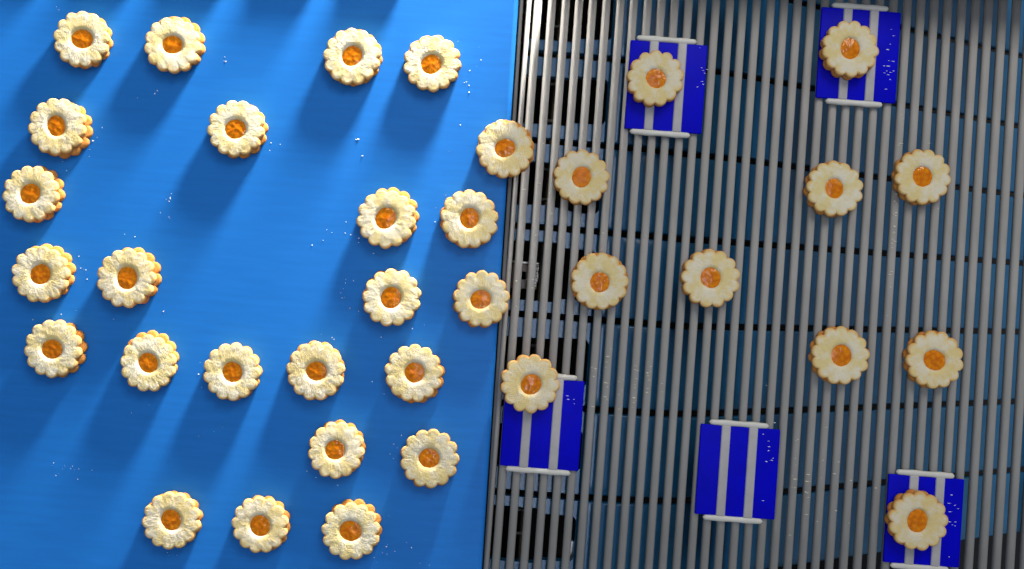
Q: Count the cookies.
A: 35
